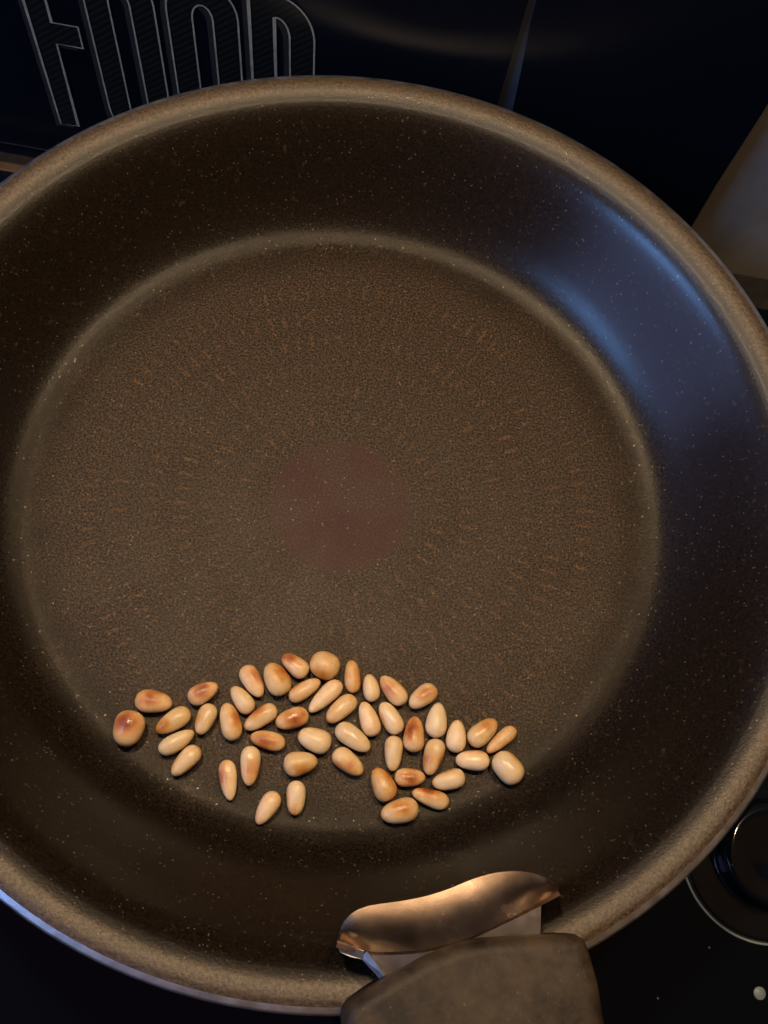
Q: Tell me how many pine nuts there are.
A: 47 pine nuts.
